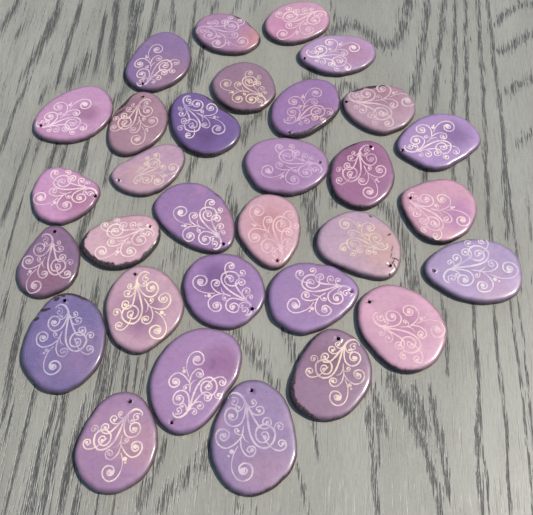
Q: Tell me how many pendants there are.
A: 31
